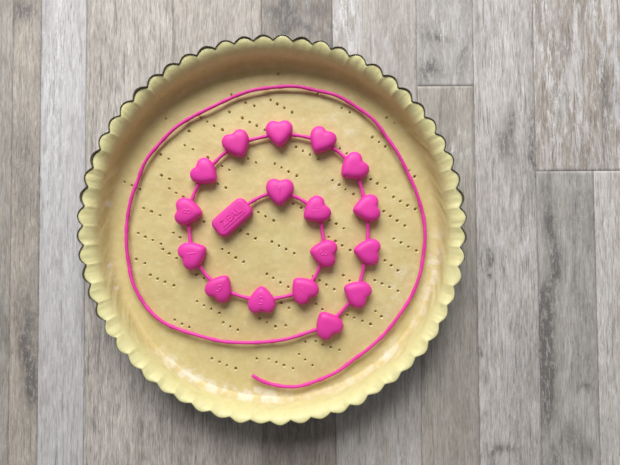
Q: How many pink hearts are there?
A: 17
